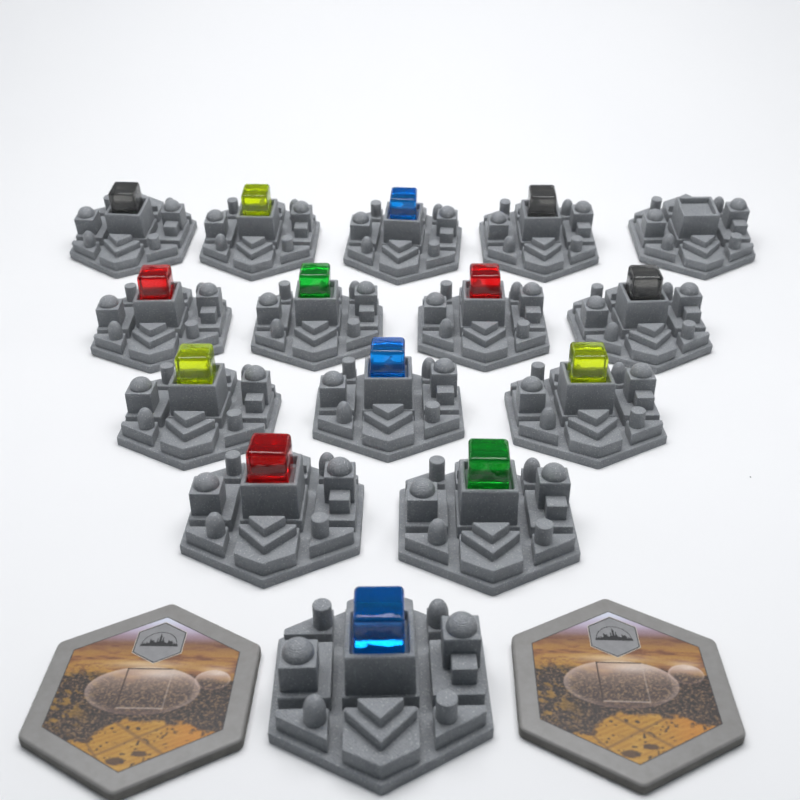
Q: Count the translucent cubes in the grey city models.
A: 14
